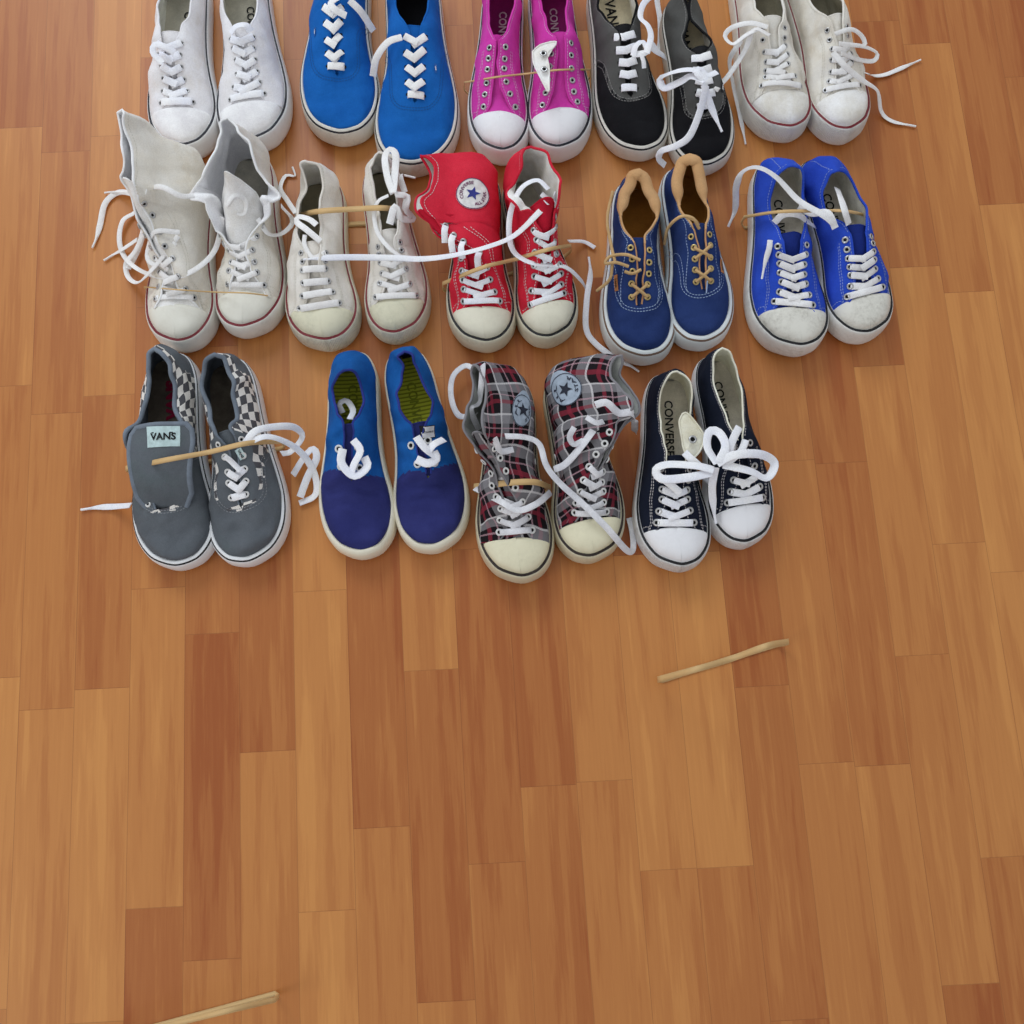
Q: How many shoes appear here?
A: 28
